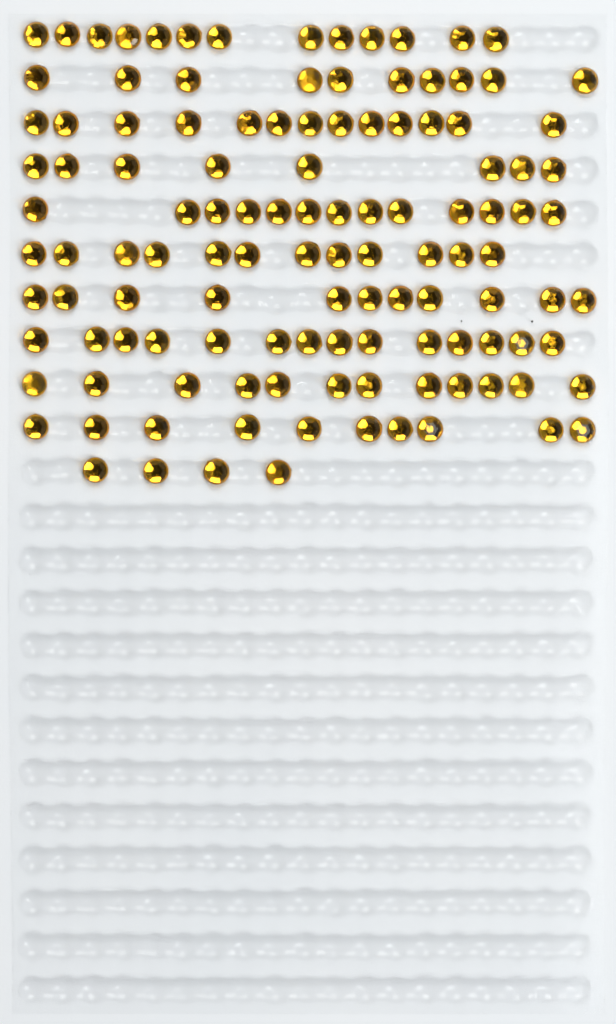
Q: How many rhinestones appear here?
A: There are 120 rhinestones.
